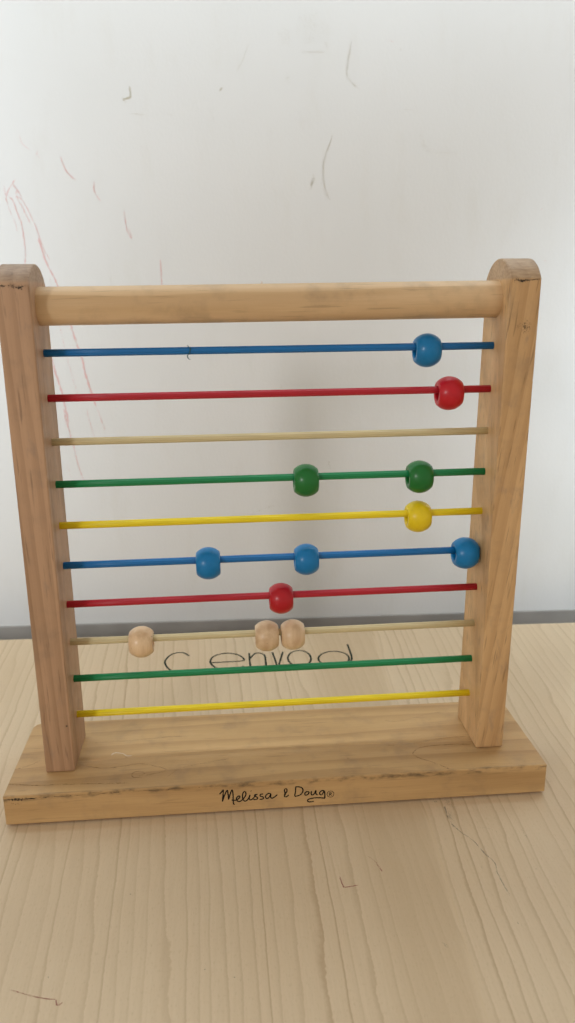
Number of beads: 12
